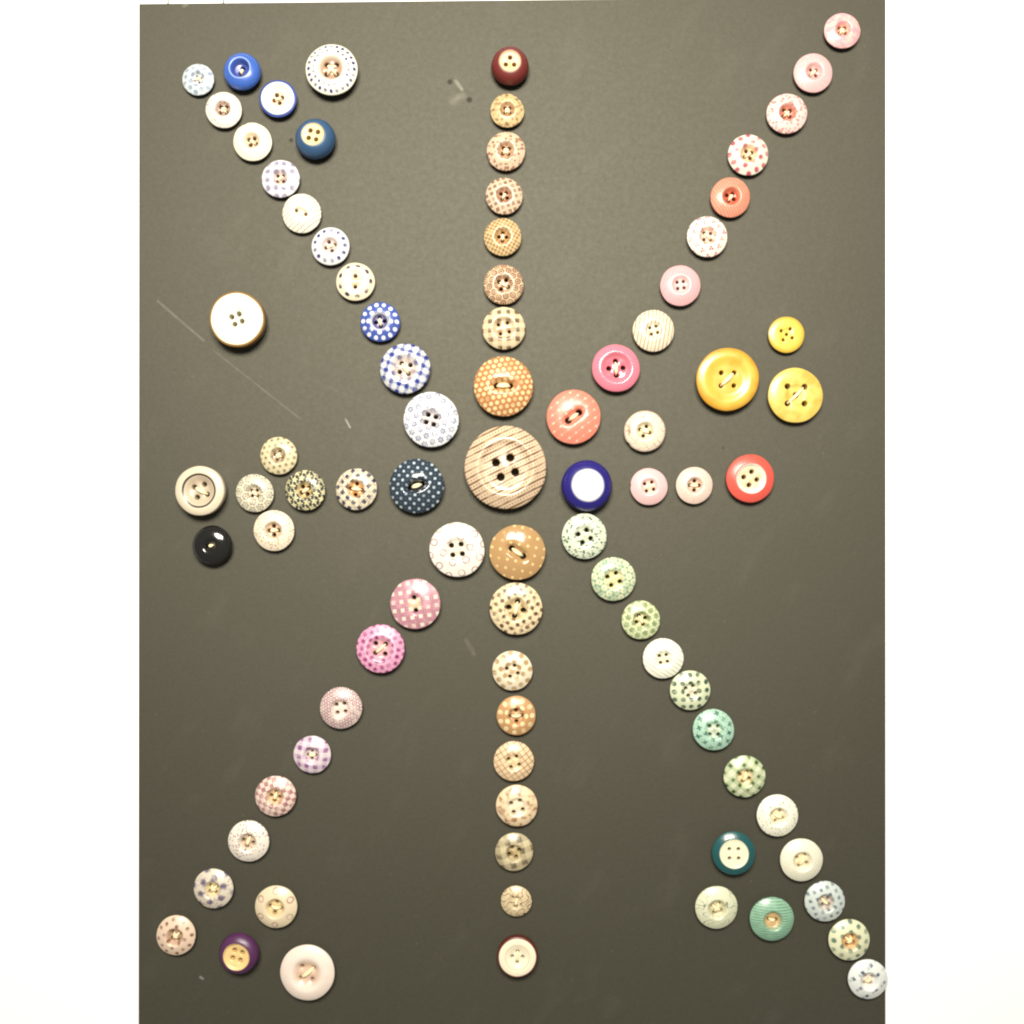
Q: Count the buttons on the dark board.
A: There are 86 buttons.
